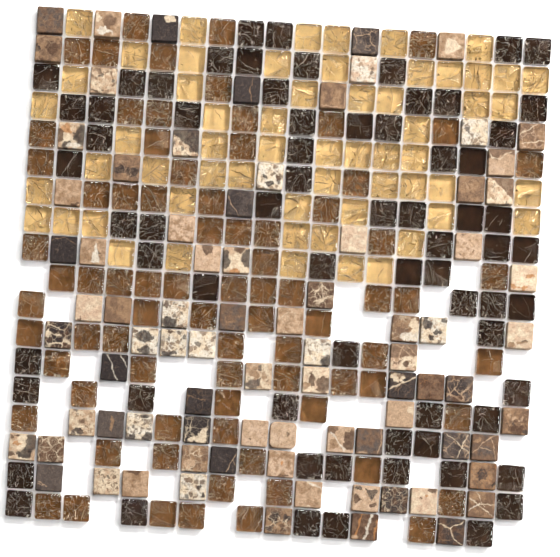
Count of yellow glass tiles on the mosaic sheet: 59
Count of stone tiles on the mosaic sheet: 81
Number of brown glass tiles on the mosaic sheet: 79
